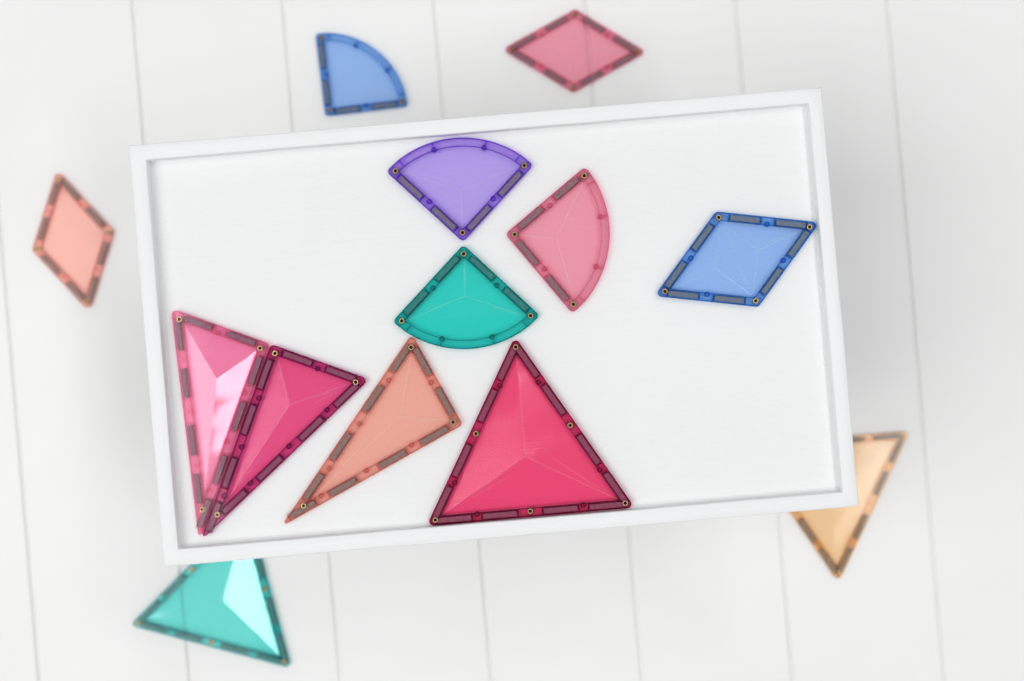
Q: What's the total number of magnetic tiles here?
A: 13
